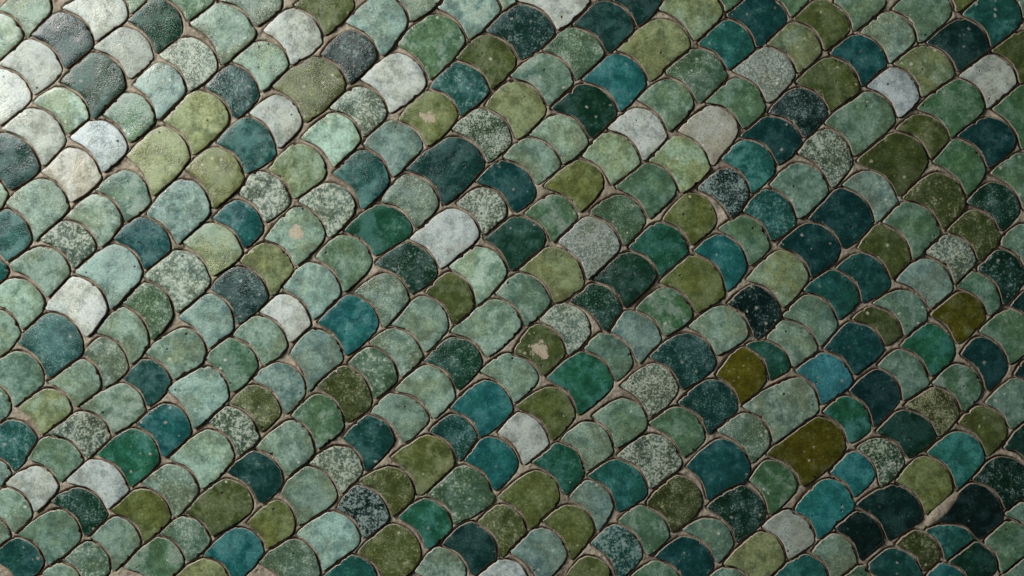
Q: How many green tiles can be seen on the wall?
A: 155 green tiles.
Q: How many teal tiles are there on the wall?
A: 97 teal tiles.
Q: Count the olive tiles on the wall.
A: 49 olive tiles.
